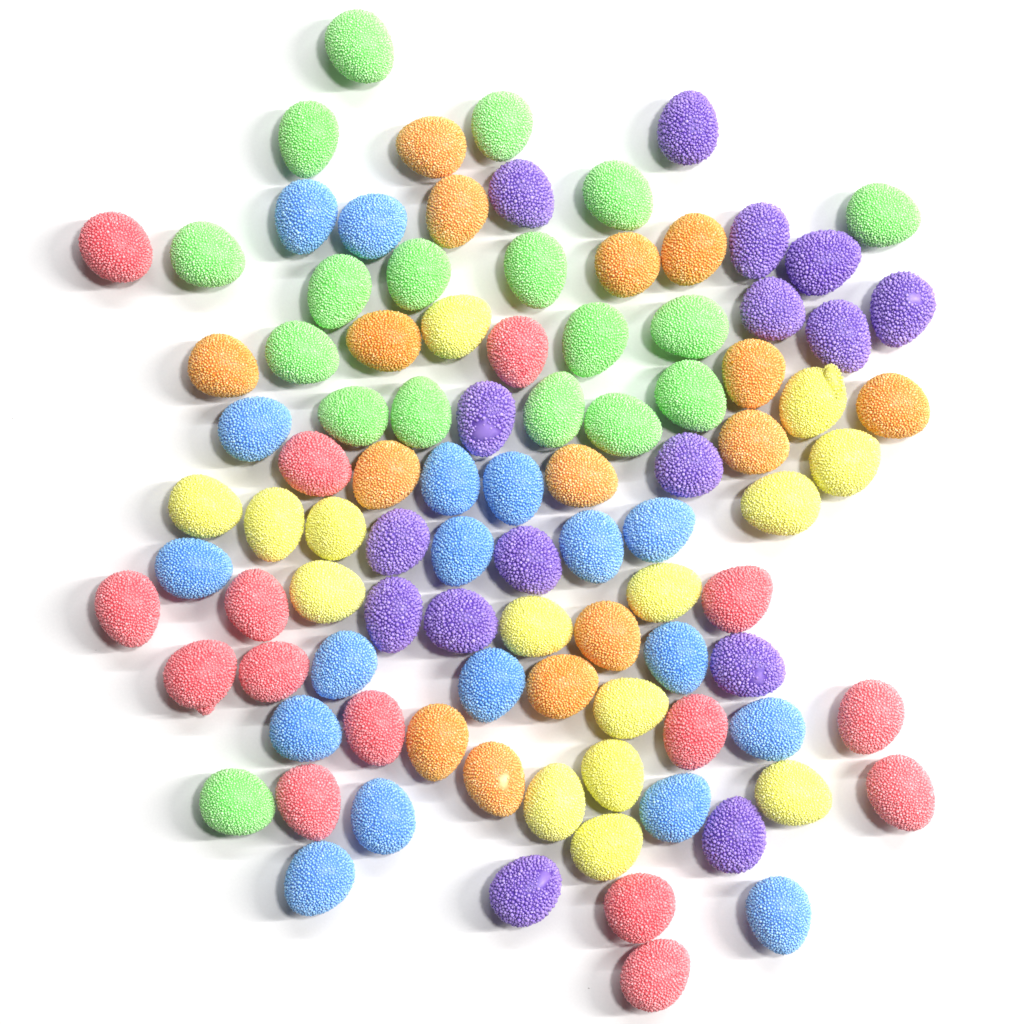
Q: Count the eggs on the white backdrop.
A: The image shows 97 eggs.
